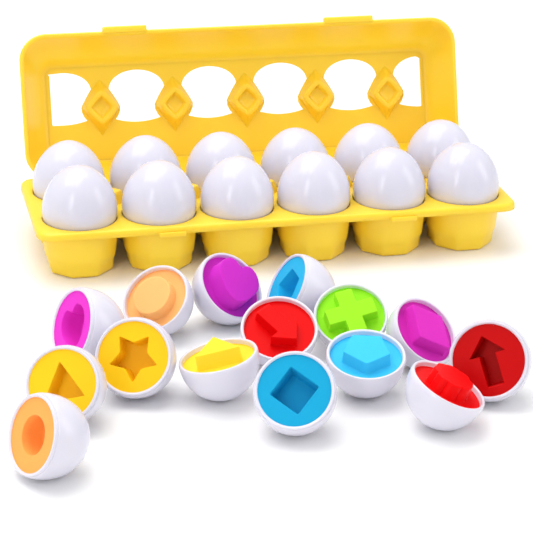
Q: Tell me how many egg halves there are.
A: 15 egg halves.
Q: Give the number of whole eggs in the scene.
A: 12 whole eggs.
